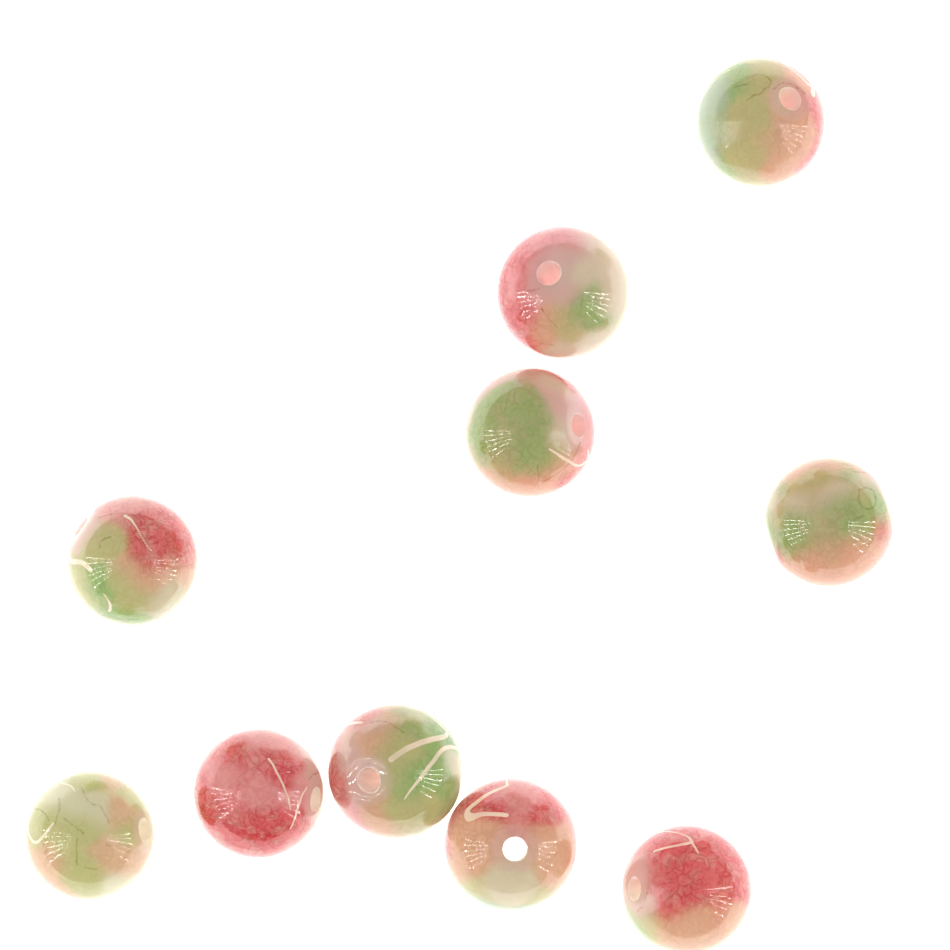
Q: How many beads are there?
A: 10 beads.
